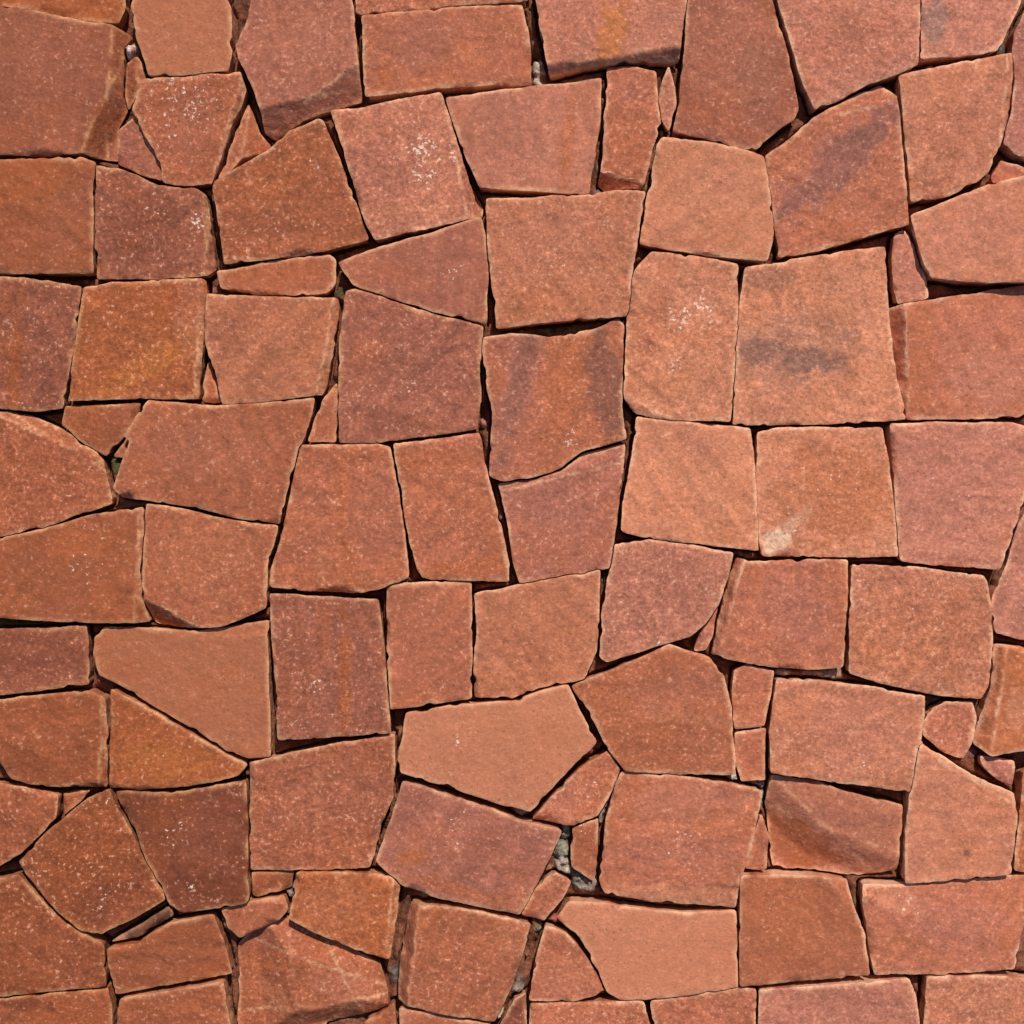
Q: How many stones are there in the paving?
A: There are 108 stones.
